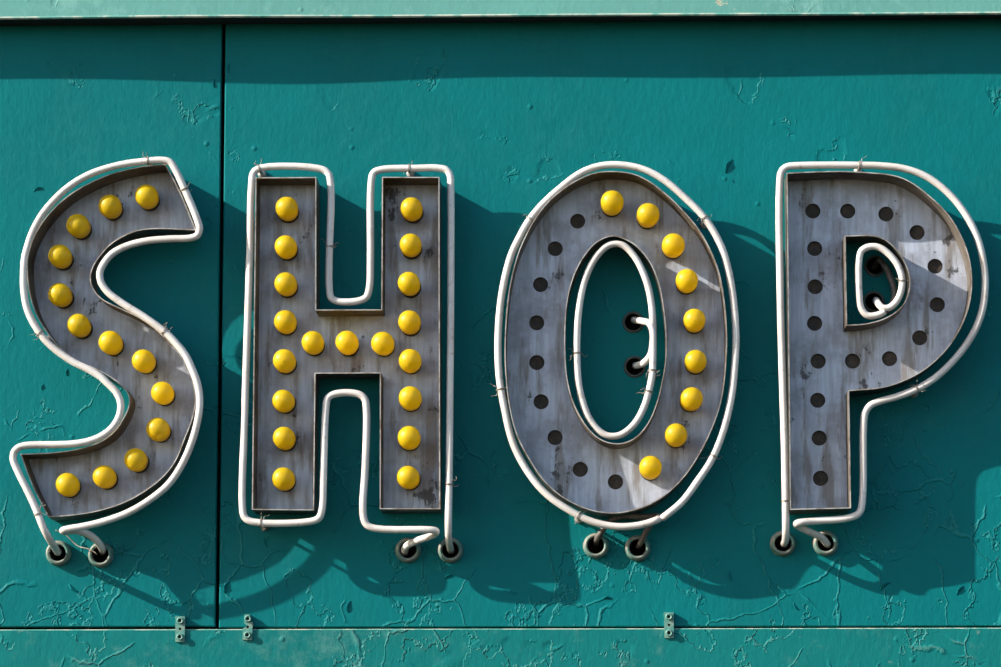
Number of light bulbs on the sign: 41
